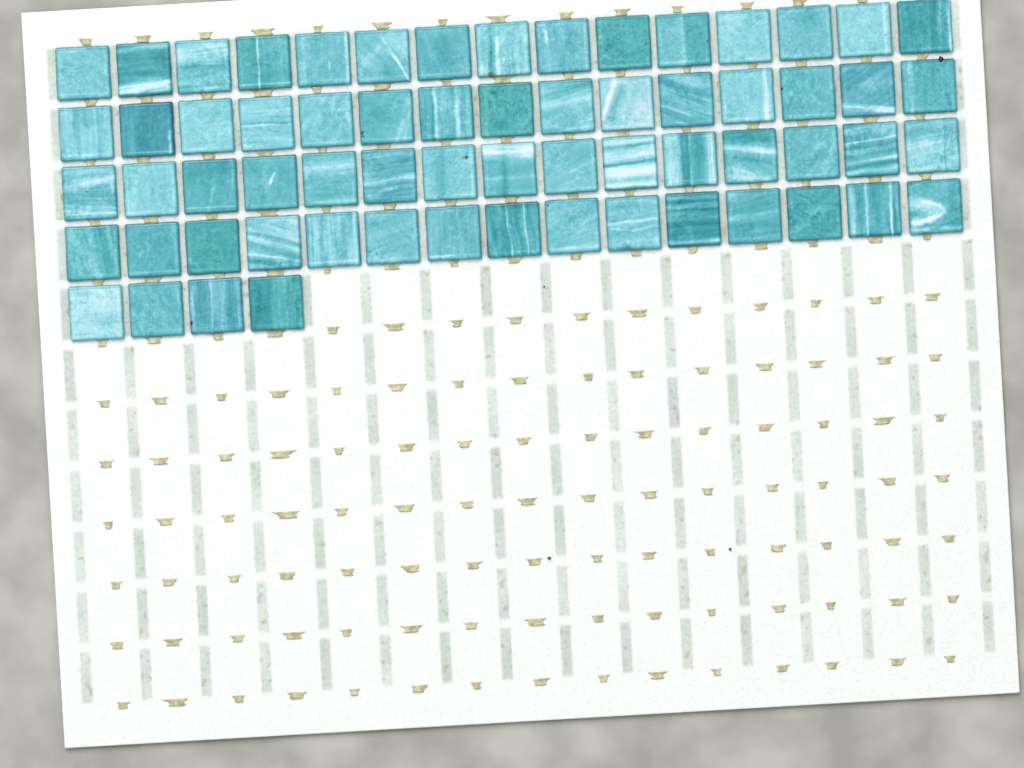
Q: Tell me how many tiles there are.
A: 64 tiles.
